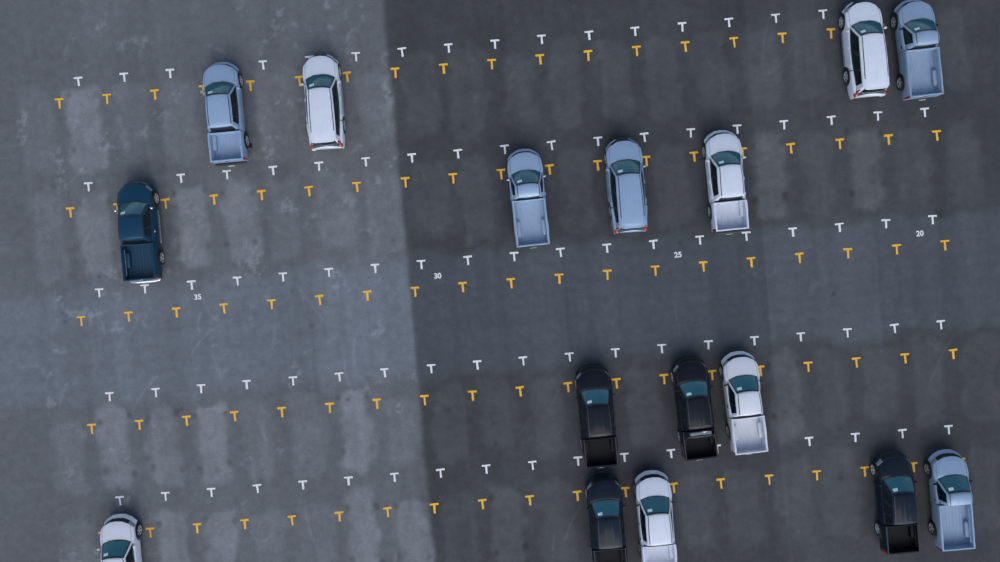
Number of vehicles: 16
